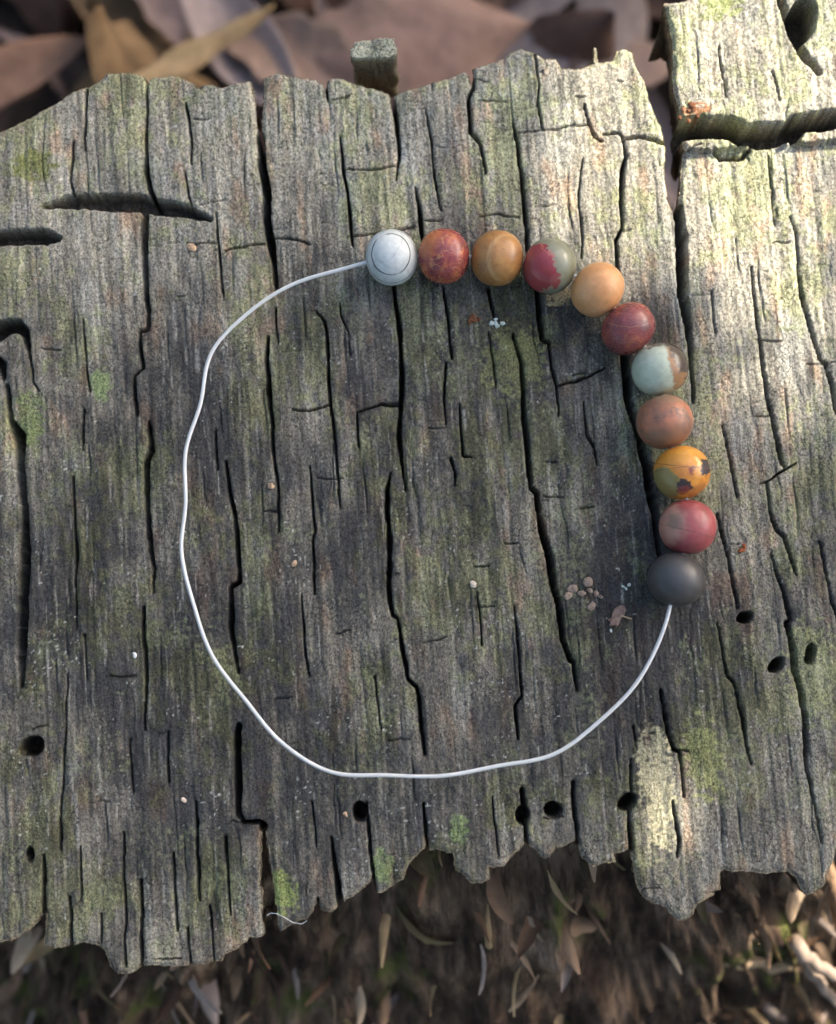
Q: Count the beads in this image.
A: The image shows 11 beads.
